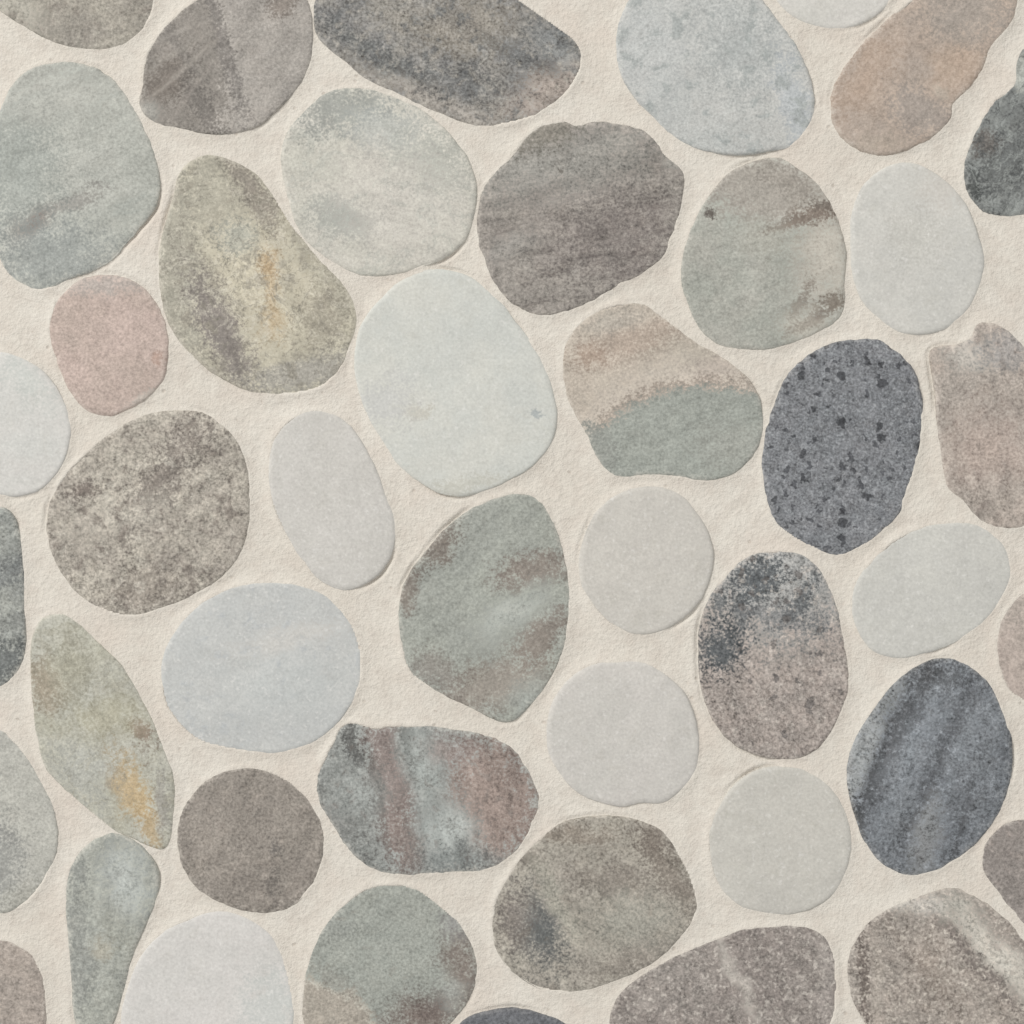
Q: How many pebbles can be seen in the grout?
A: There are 44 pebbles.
